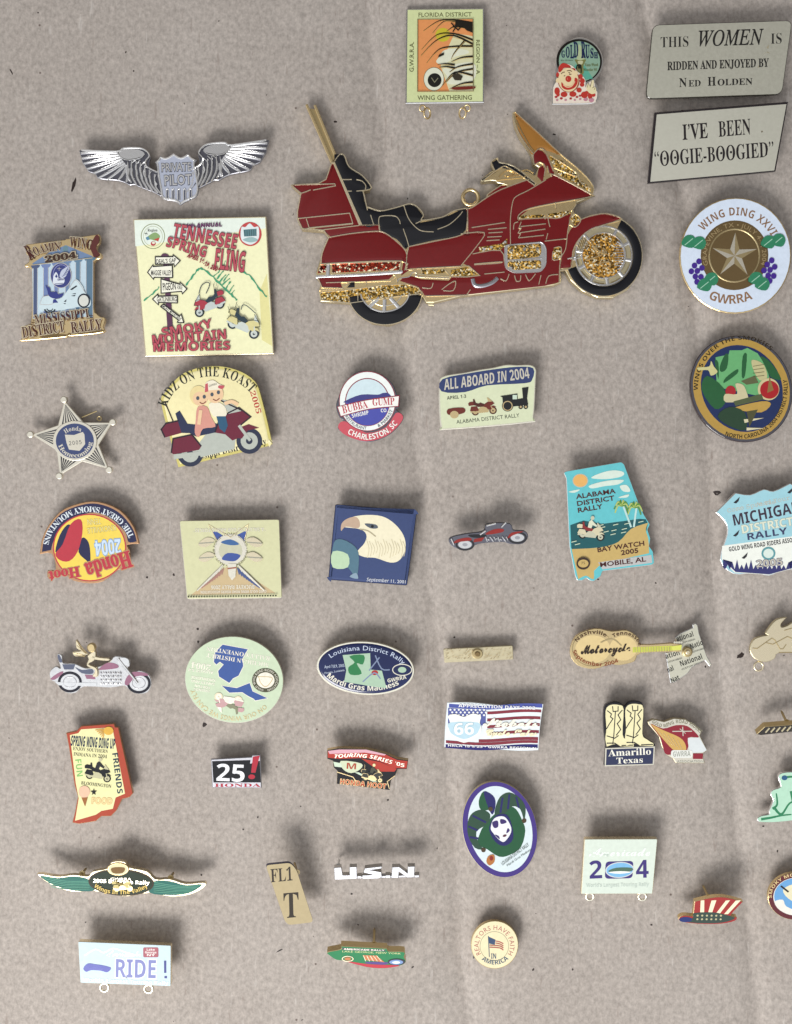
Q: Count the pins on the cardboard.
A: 45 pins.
